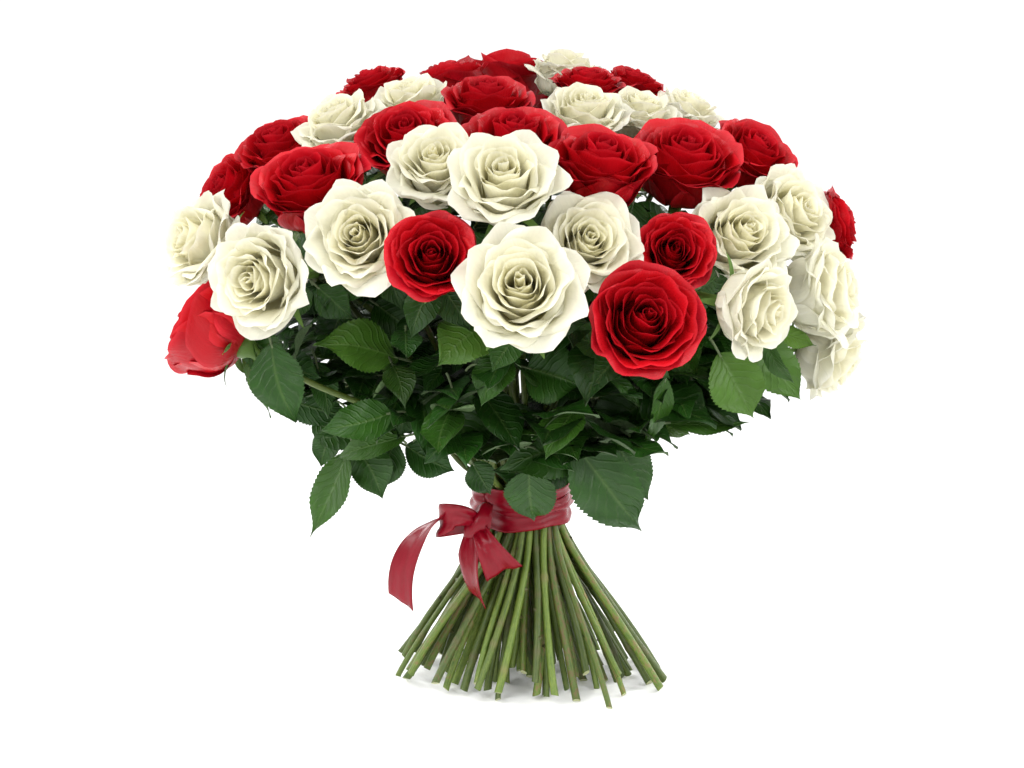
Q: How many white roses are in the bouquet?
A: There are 18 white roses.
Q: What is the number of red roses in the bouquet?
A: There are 19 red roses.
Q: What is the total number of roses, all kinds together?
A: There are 37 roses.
